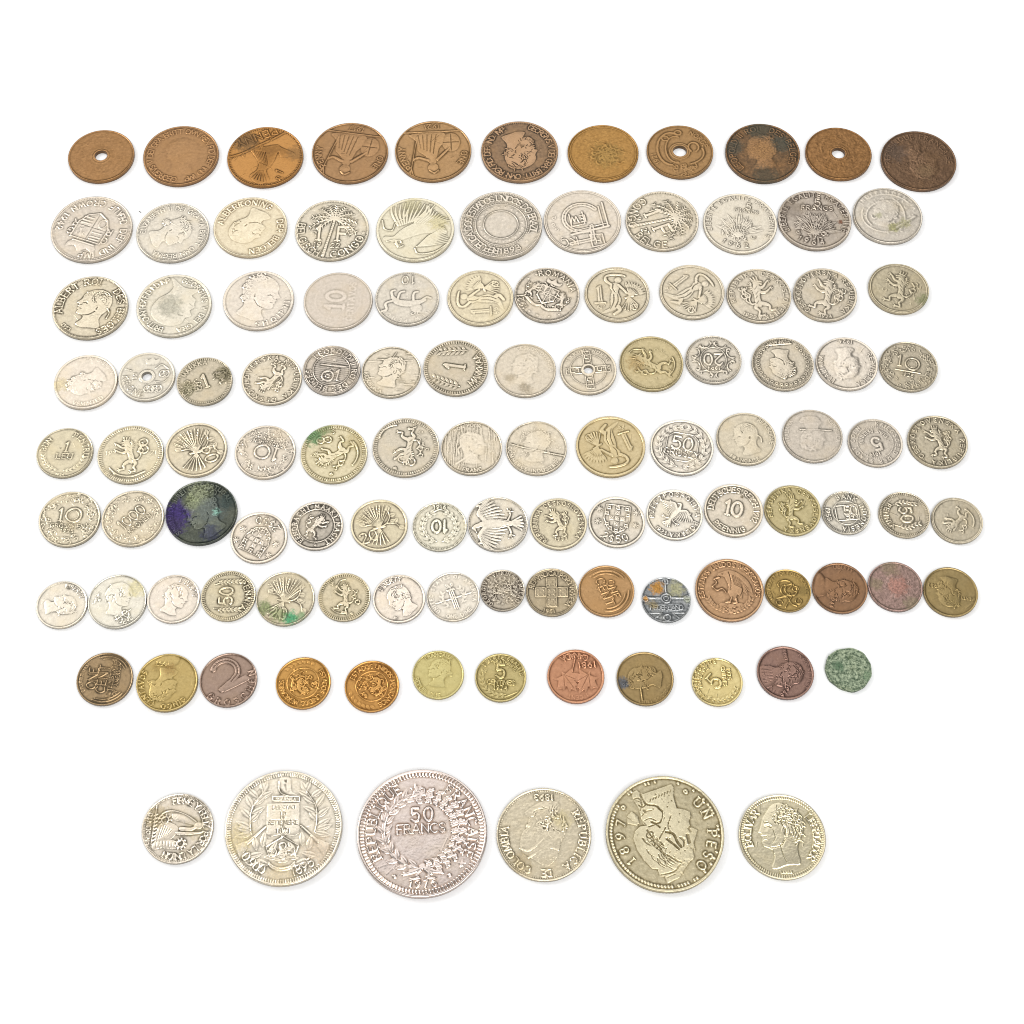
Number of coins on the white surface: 113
